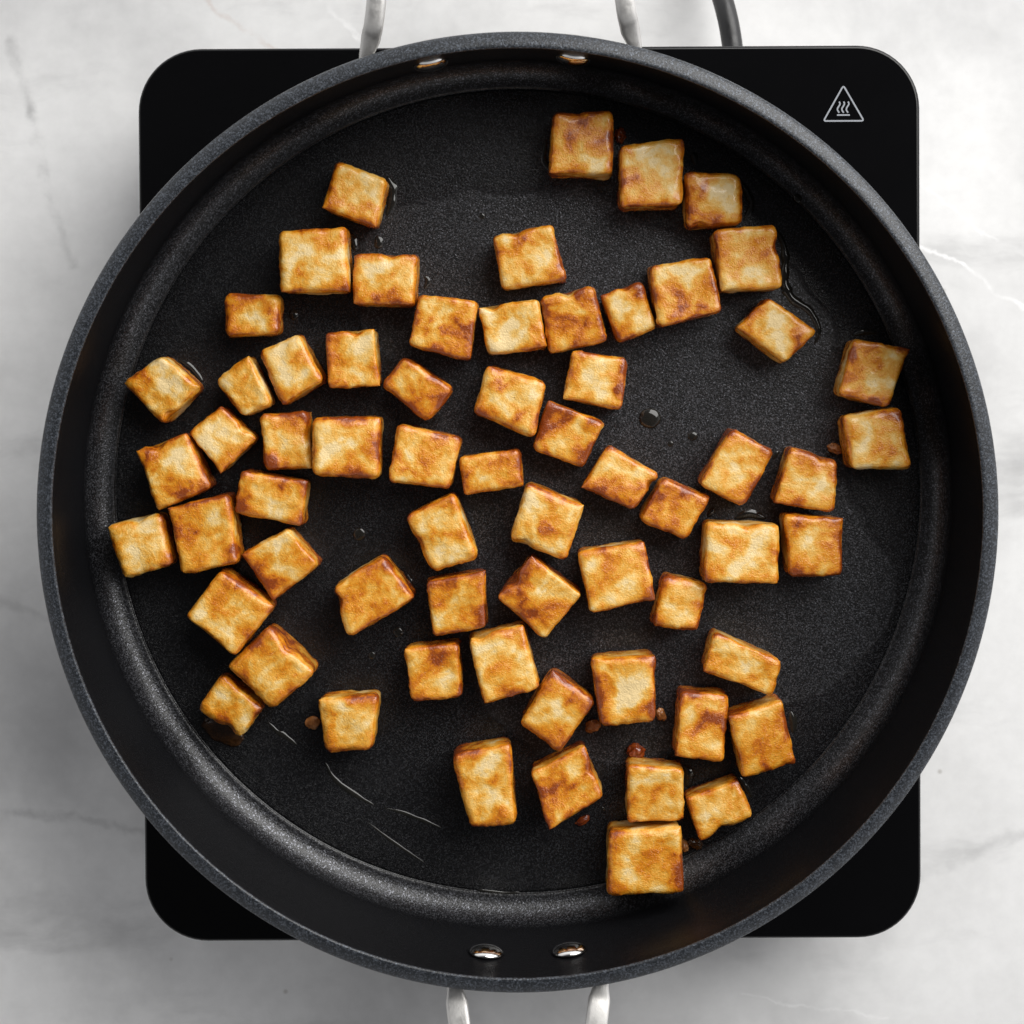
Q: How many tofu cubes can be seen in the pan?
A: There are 64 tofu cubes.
